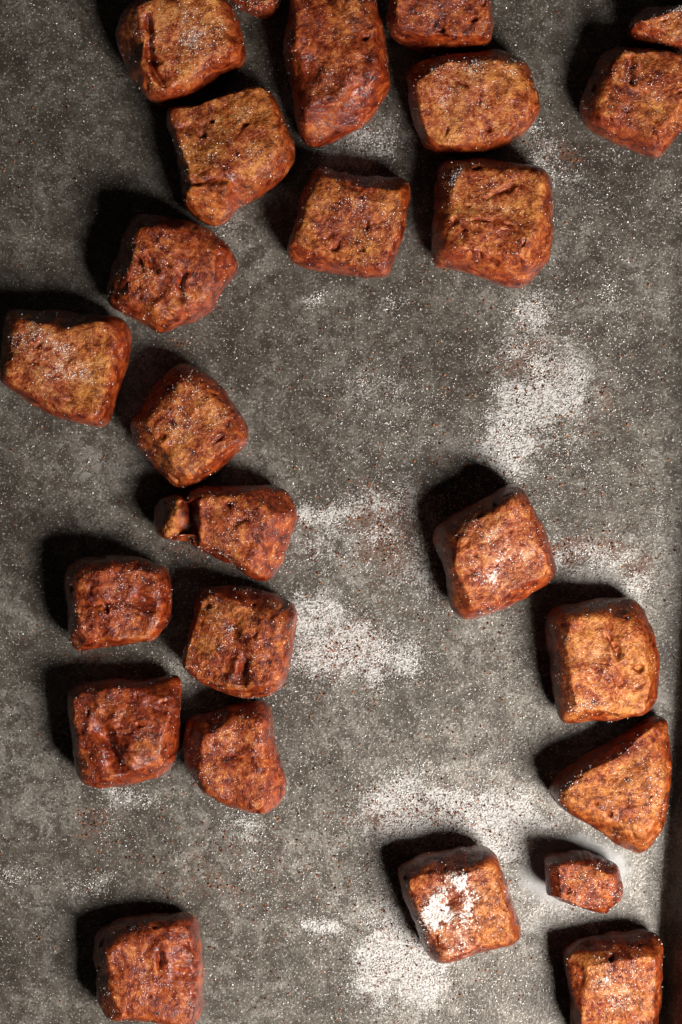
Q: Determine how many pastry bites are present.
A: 25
